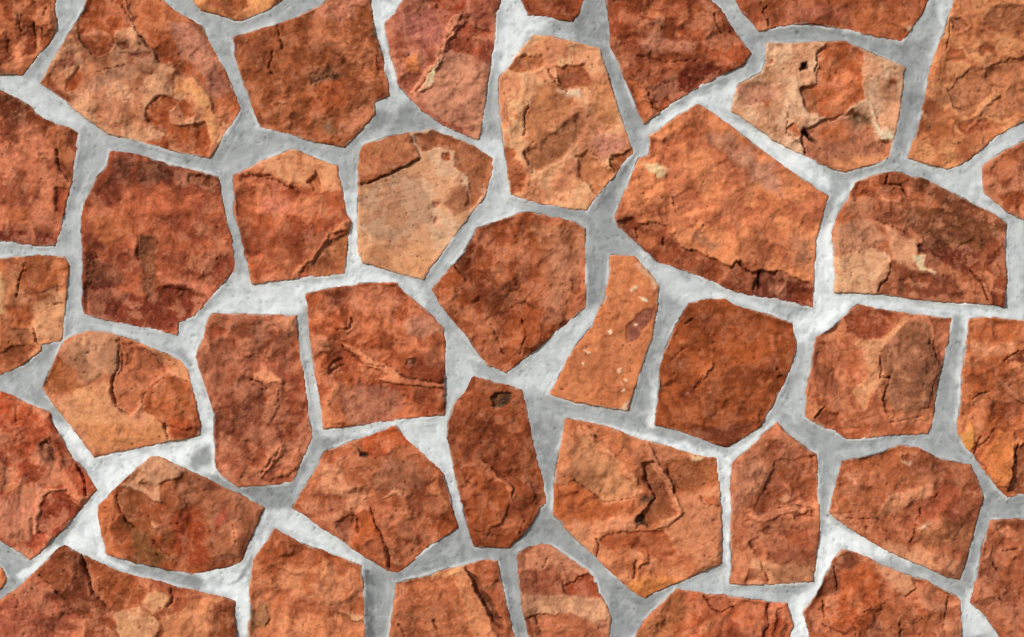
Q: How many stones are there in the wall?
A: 42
